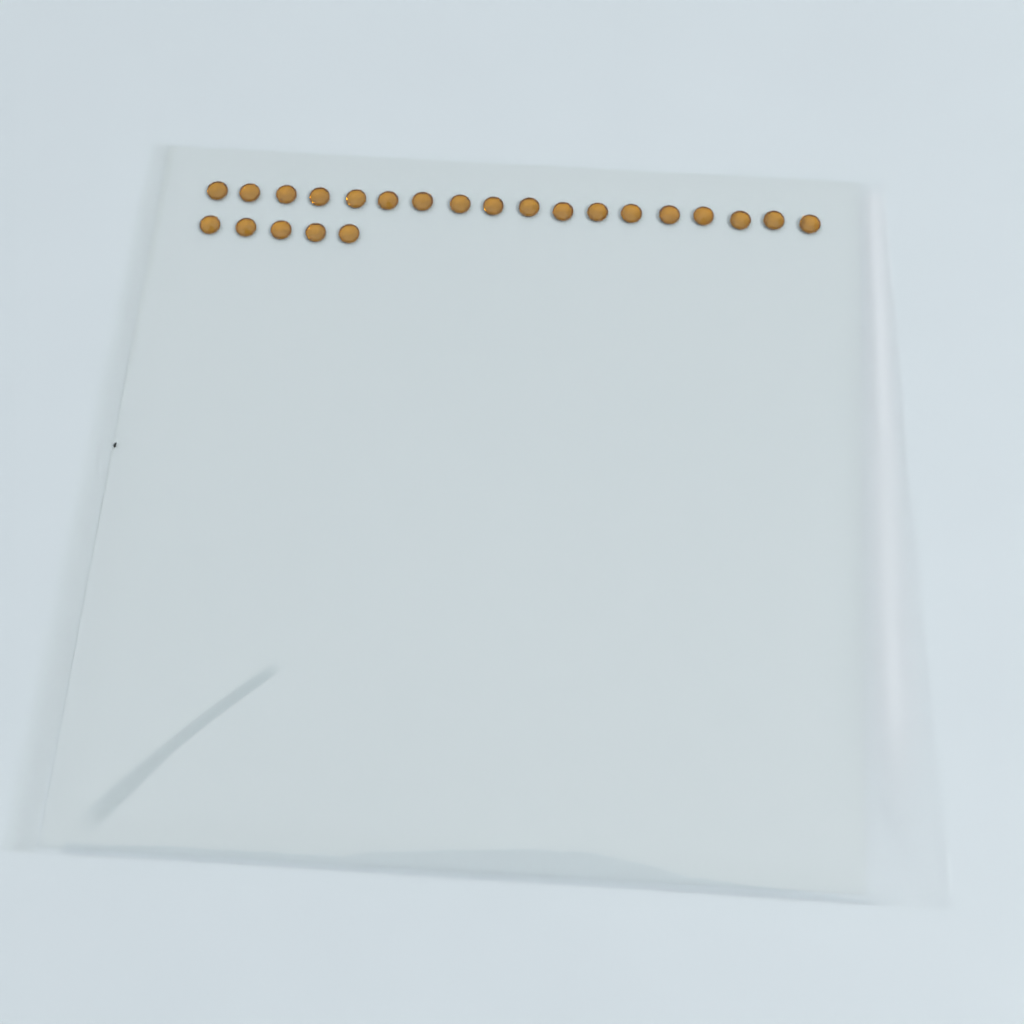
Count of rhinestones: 23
